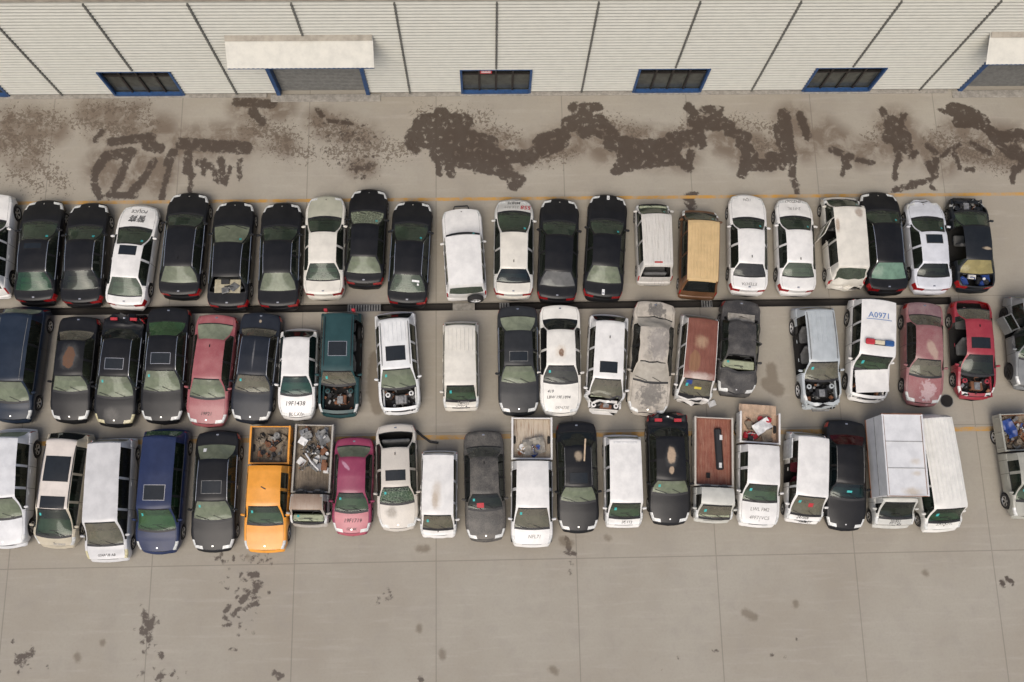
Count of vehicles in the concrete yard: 65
